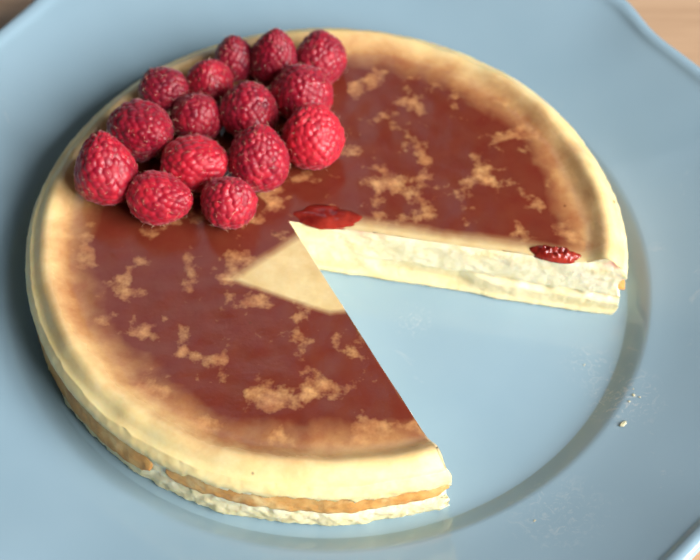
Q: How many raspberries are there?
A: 15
